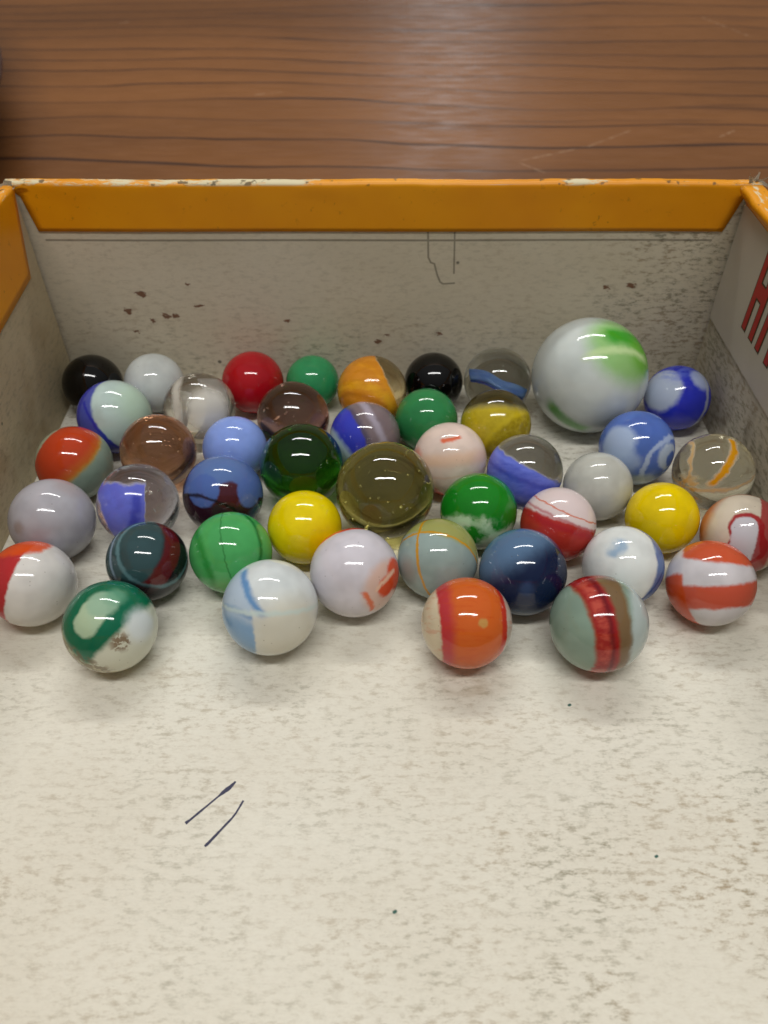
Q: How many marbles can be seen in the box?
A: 45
